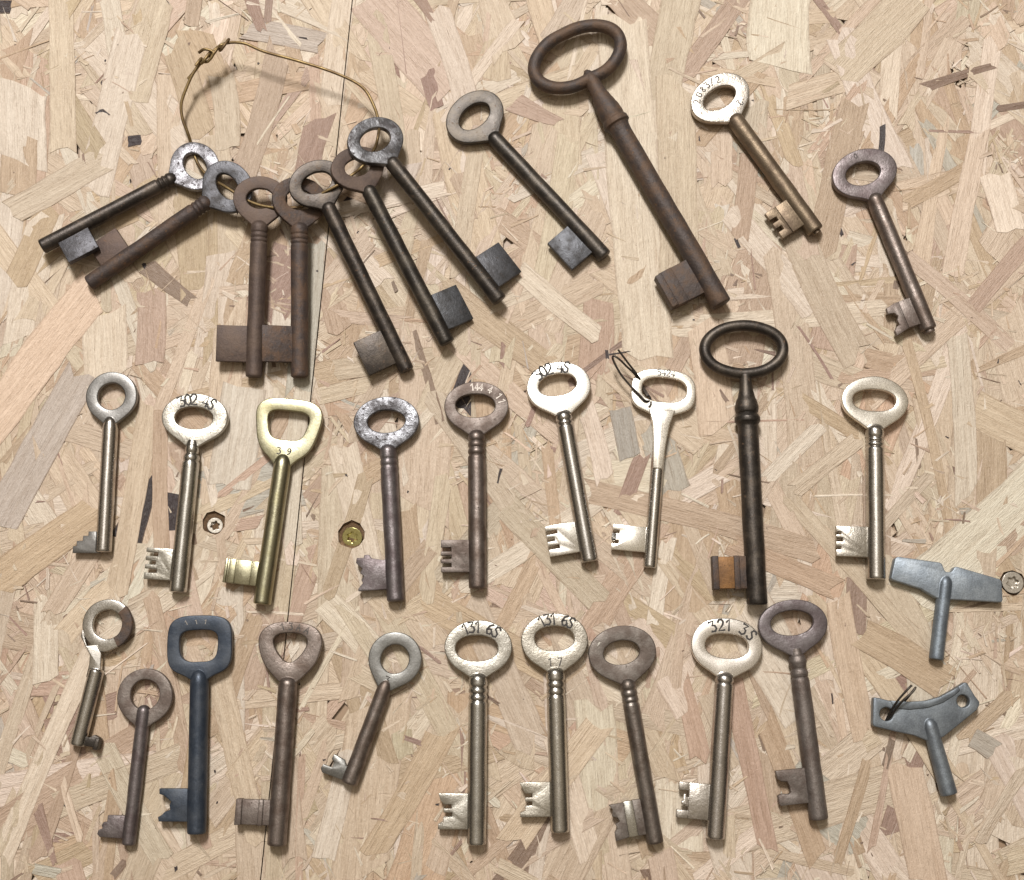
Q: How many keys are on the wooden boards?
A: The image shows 32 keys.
